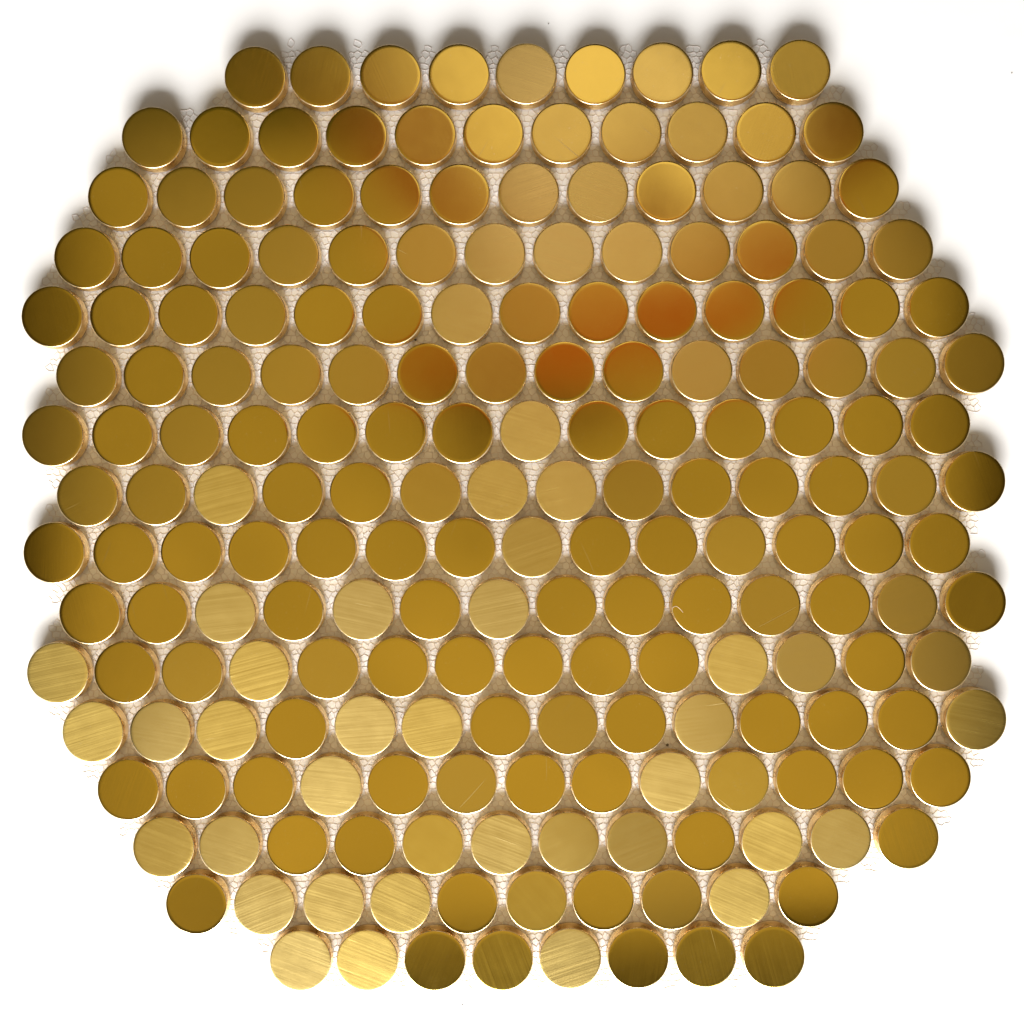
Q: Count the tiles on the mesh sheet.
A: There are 200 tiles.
